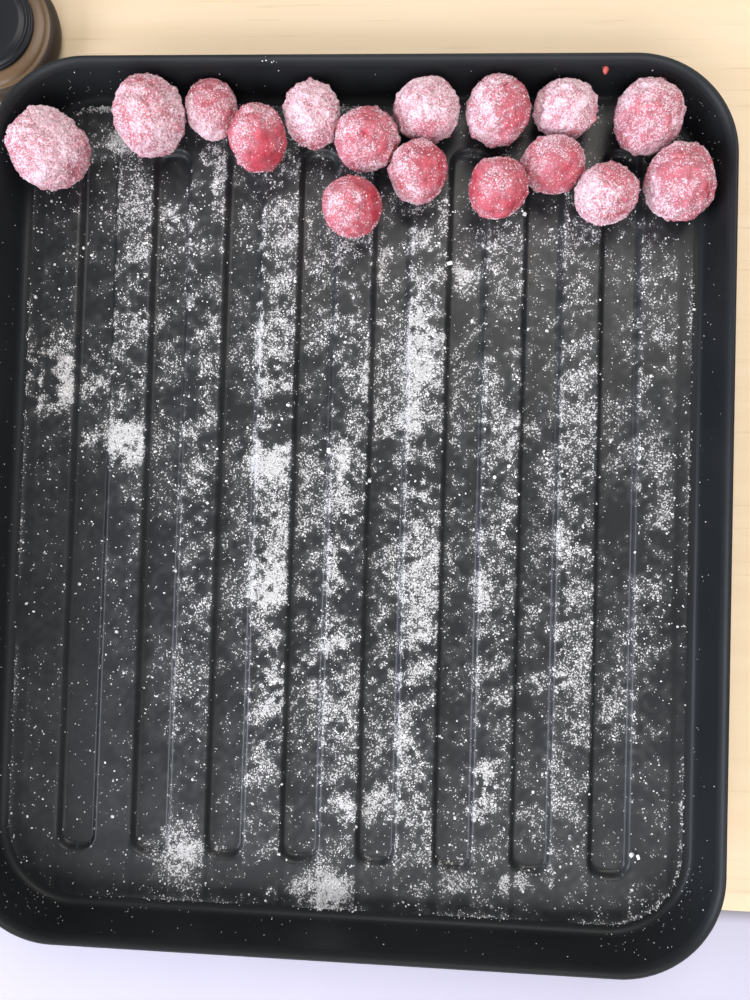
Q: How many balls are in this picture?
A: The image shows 16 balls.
